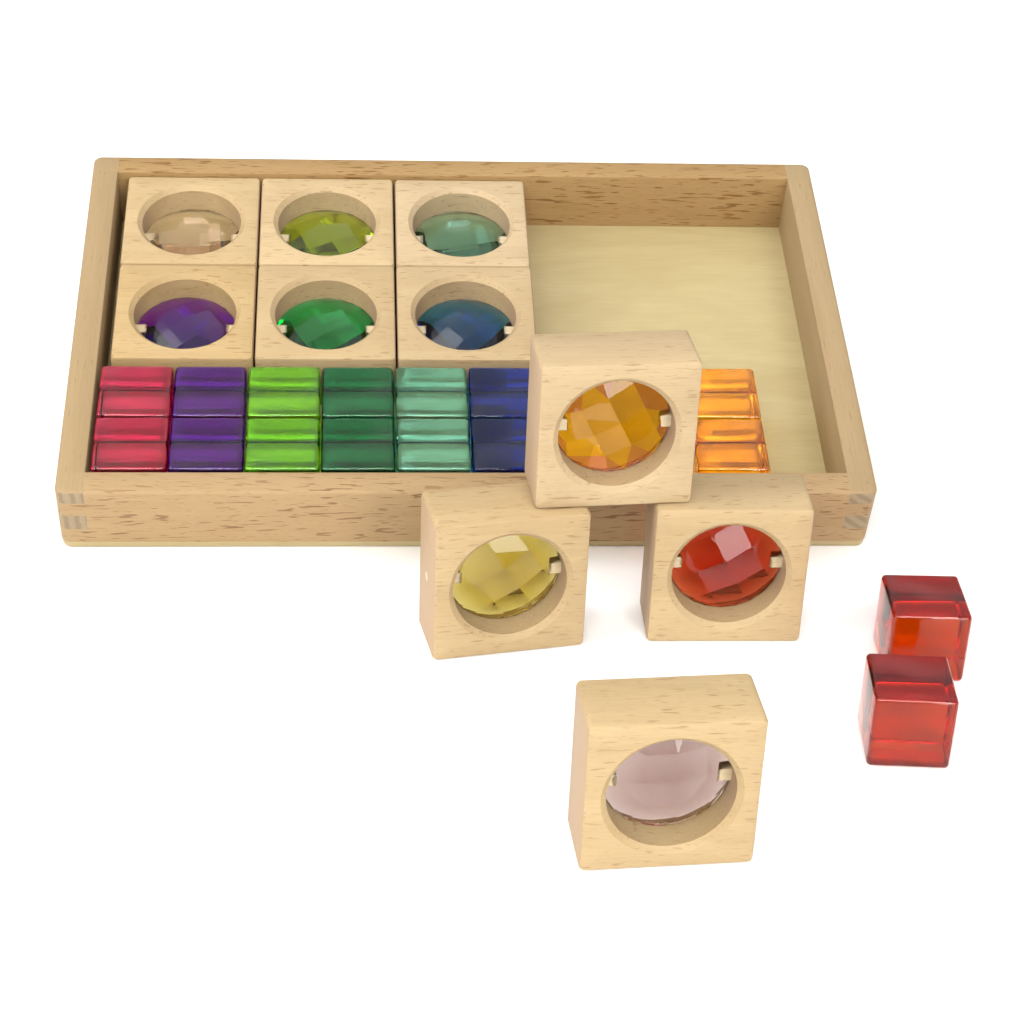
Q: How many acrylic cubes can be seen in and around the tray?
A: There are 16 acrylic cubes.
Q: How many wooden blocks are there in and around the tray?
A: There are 10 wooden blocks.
